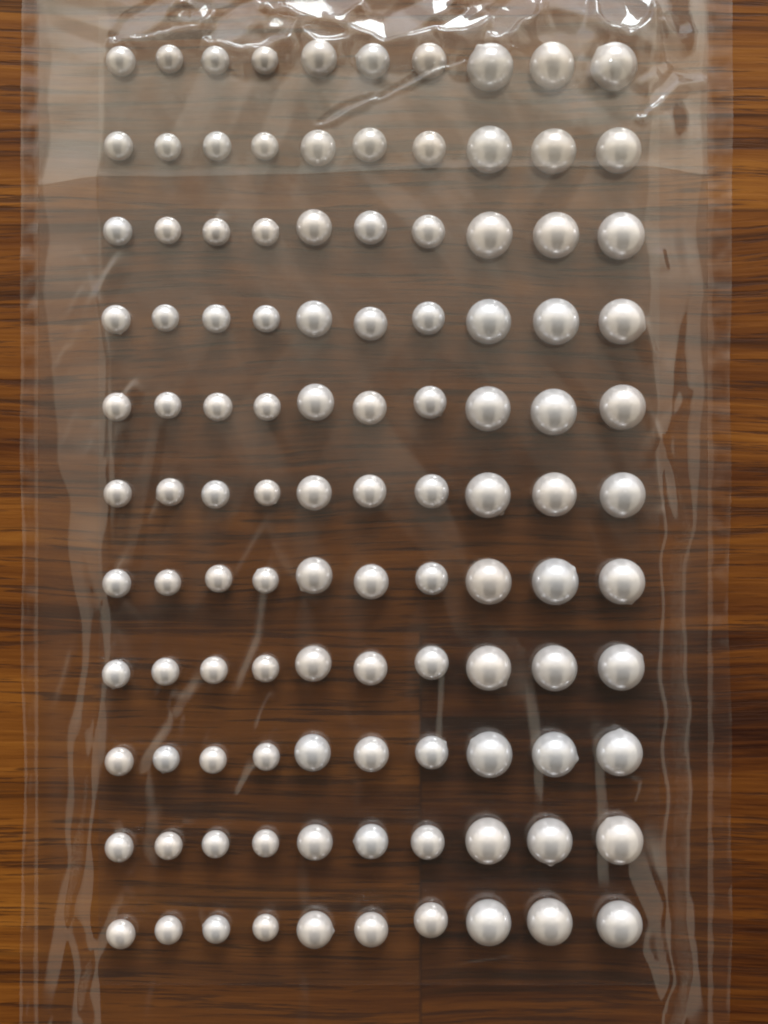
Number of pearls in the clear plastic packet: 110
